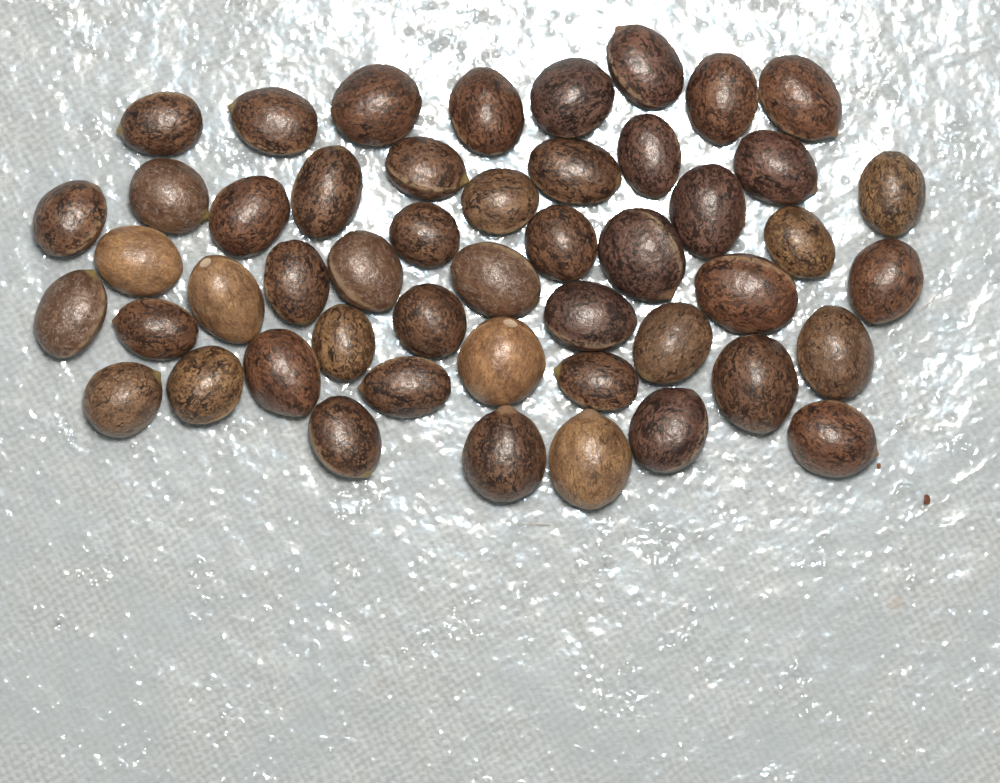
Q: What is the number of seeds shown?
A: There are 49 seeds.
